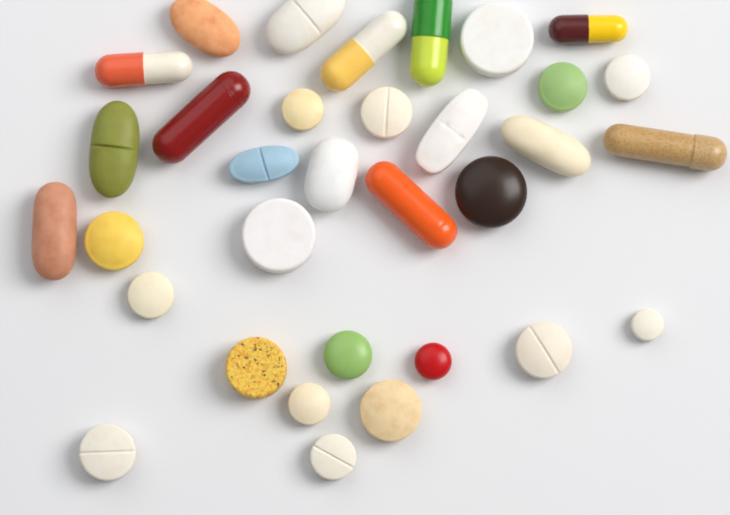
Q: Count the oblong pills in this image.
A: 15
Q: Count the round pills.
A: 18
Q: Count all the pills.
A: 33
